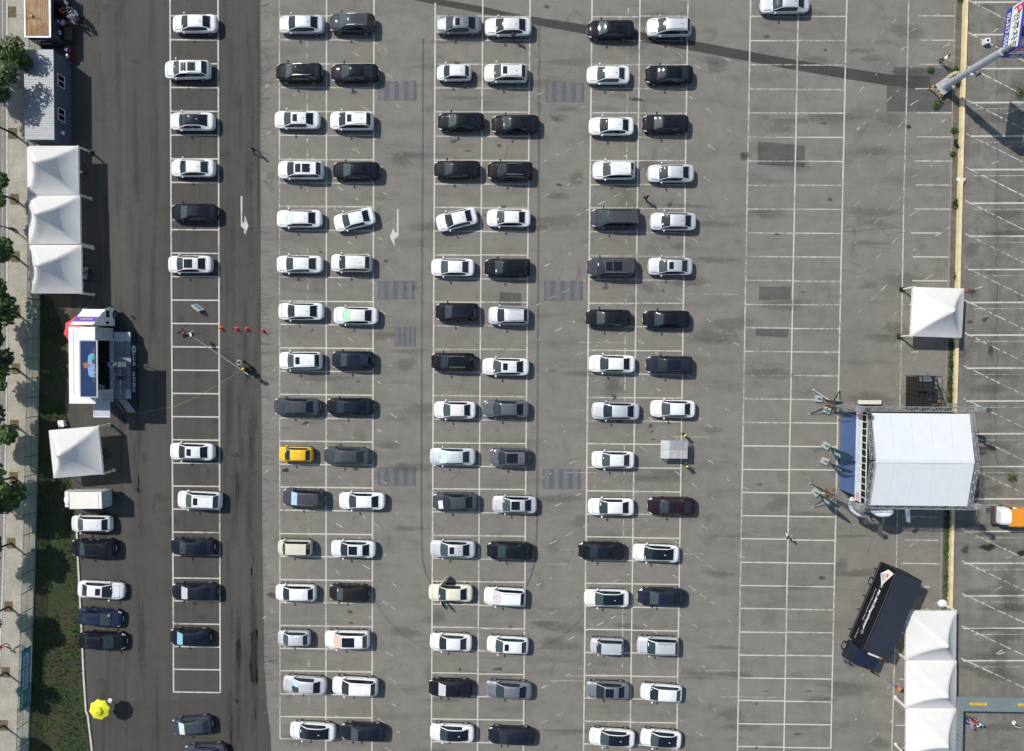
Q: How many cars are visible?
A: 114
